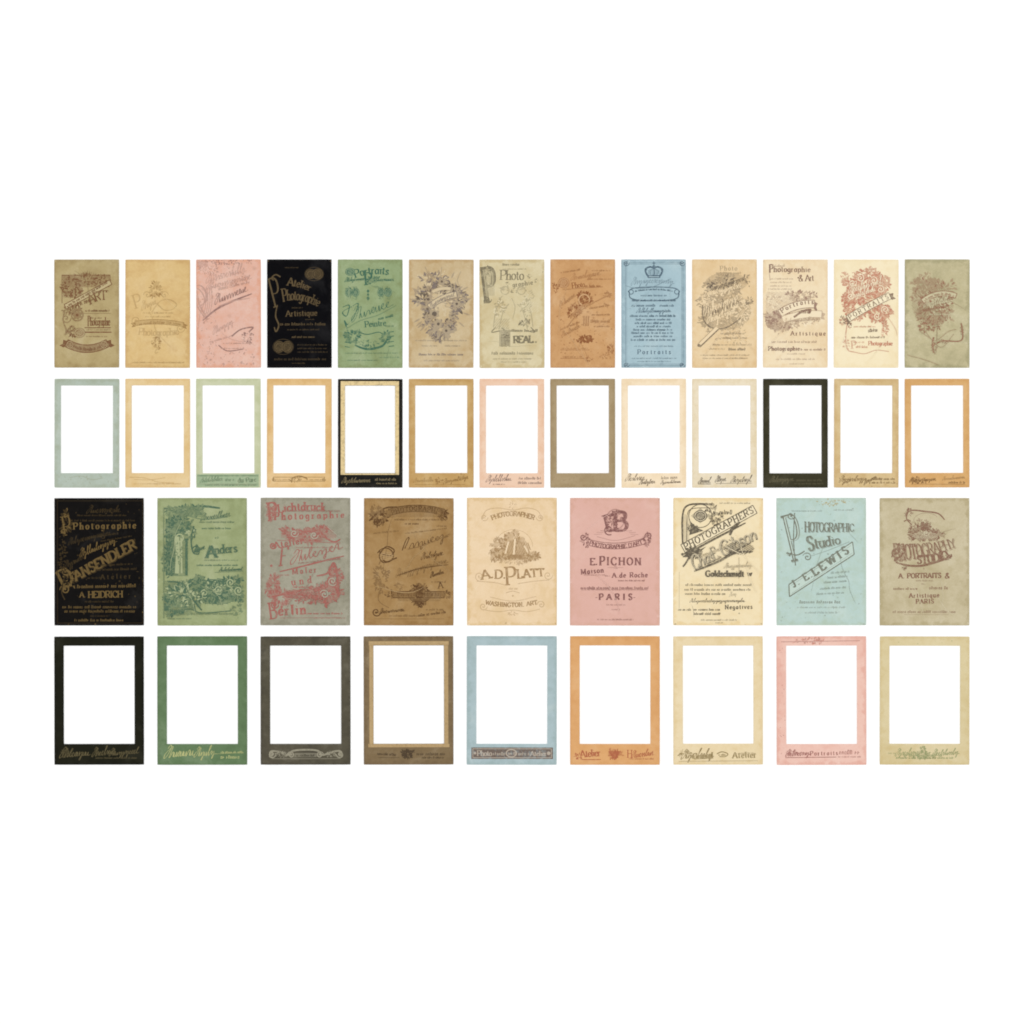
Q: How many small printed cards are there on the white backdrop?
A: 13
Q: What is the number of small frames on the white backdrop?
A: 13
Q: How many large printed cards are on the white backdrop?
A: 9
